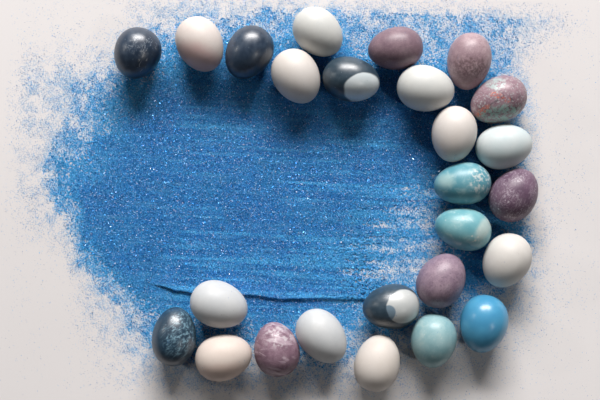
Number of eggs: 26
